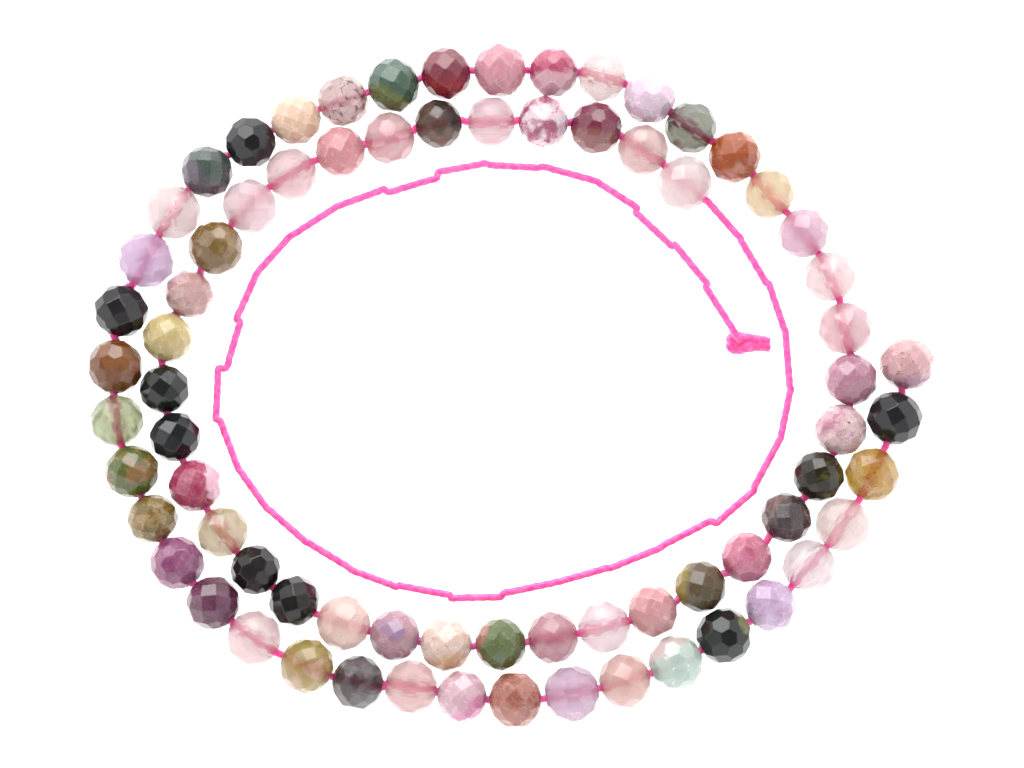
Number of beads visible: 73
